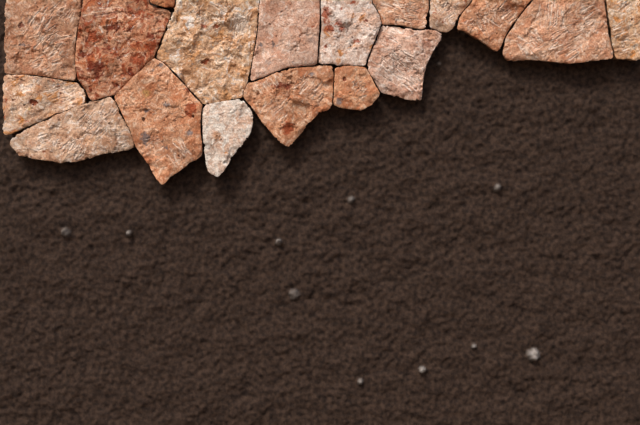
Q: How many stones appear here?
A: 18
